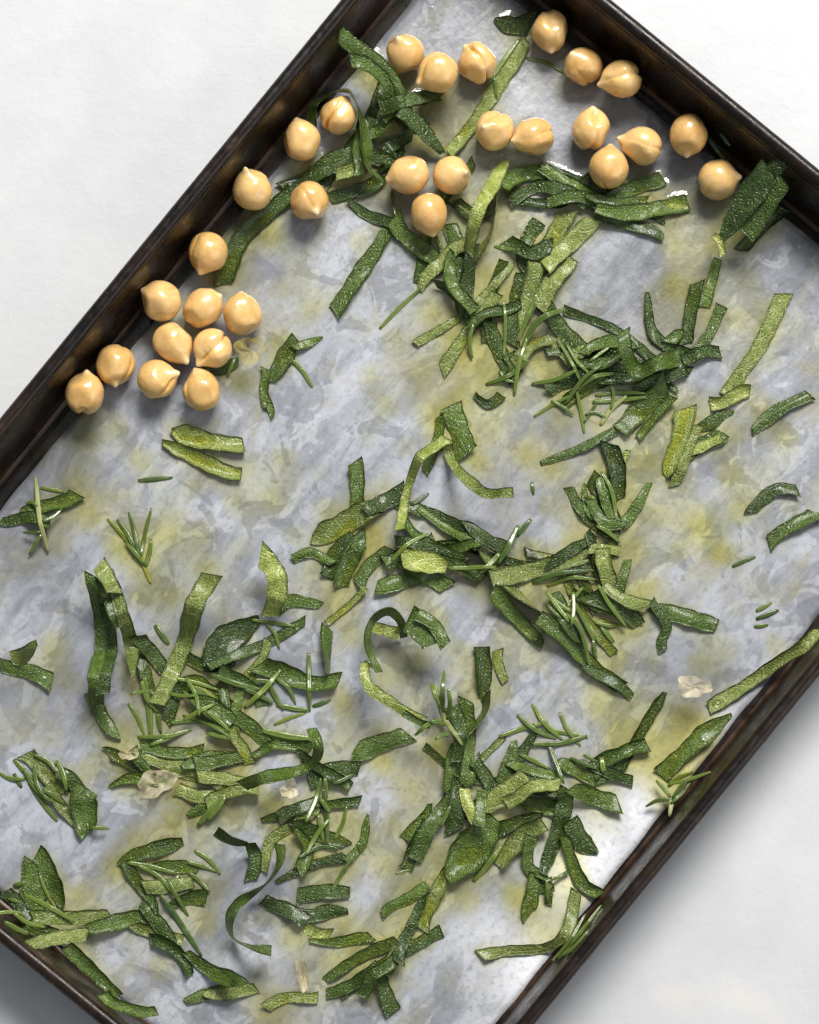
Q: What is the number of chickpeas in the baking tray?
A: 30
